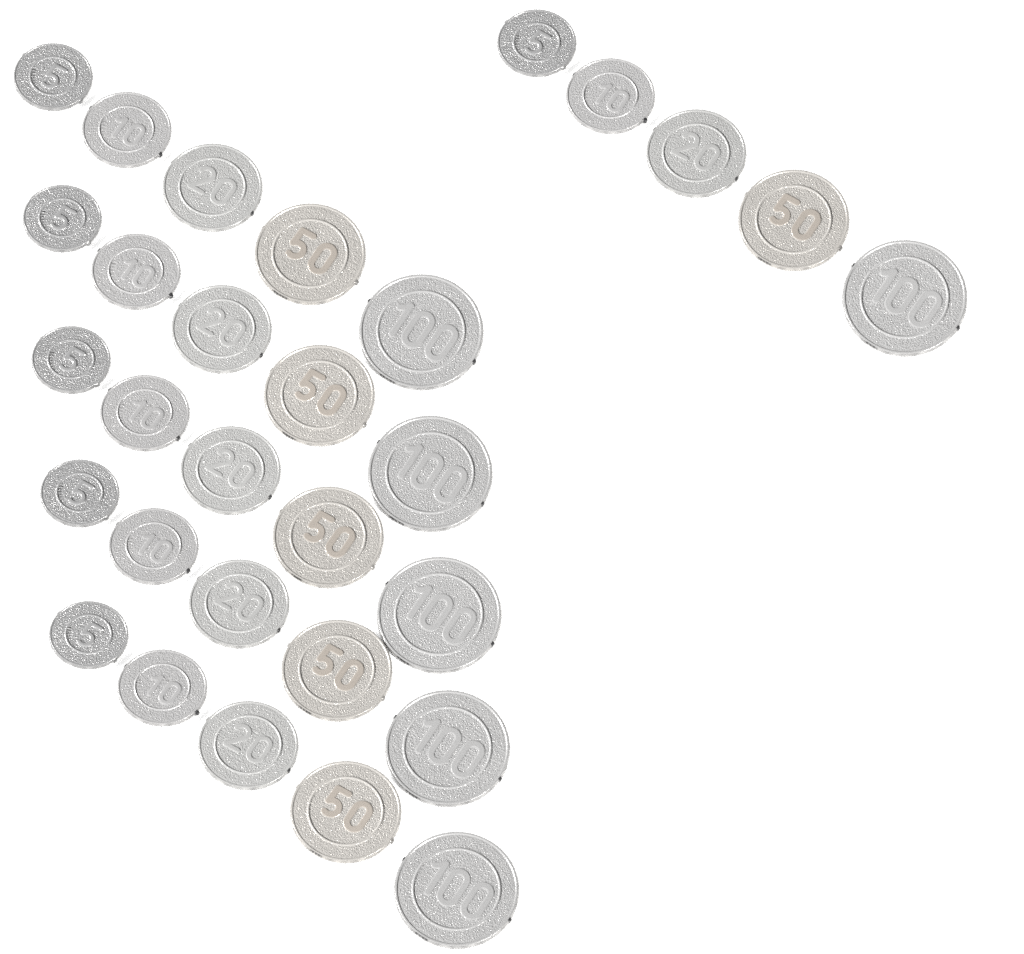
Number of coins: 30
